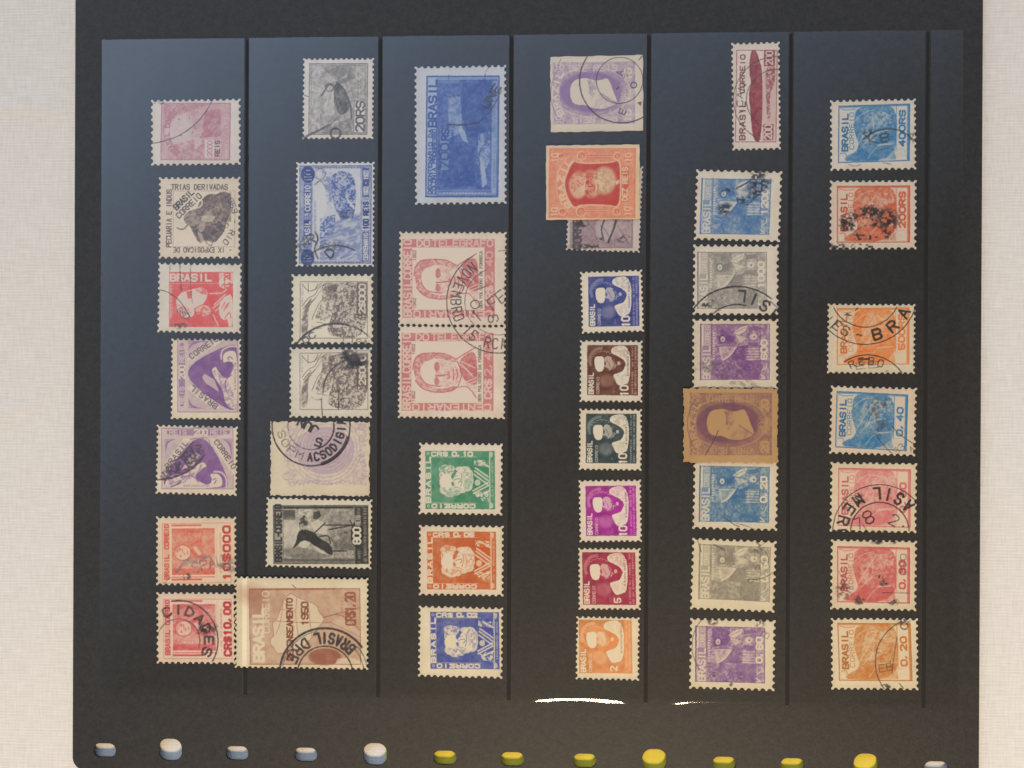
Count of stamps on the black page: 44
